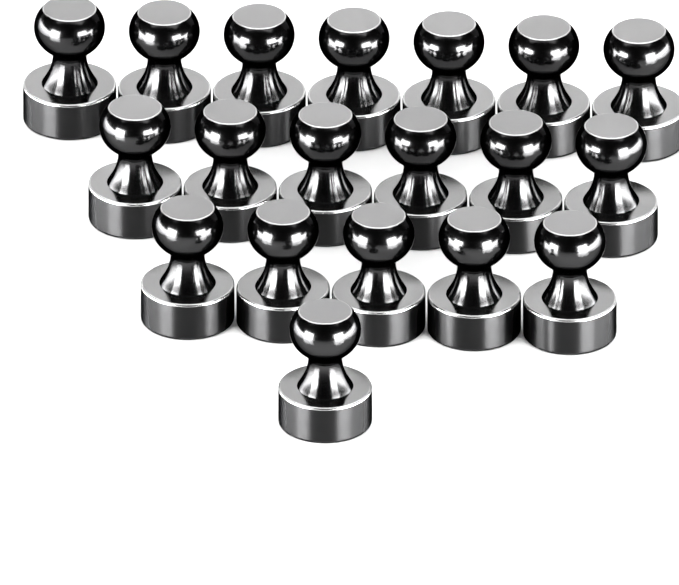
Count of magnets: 19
